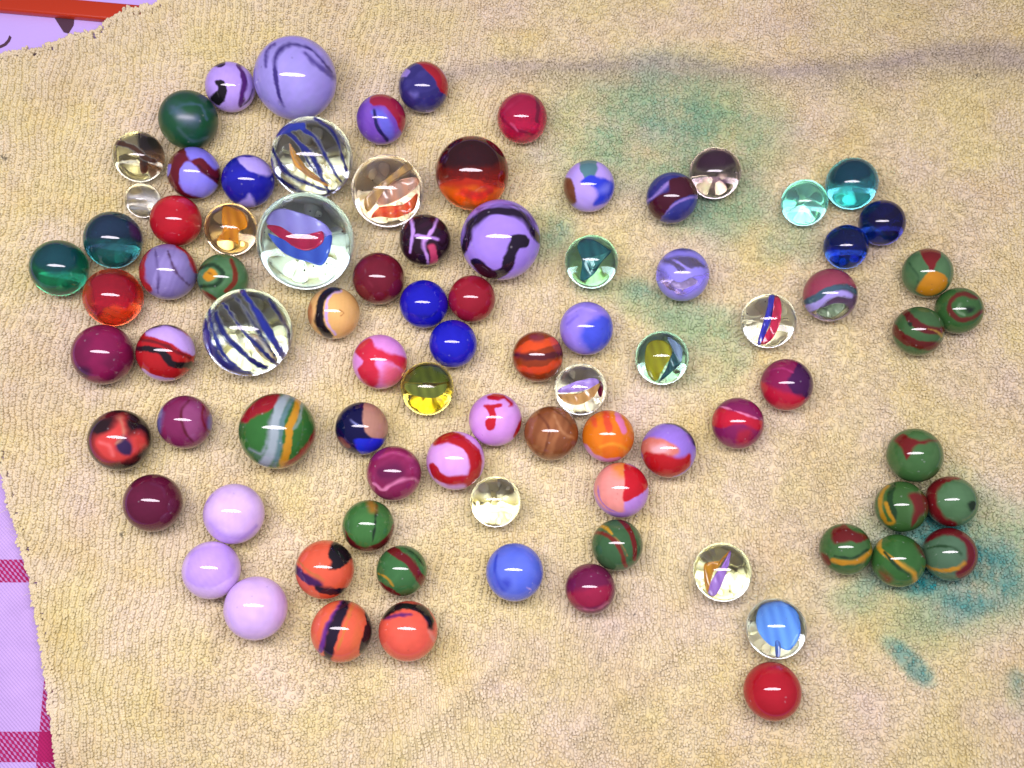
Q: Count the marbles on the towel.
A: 86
